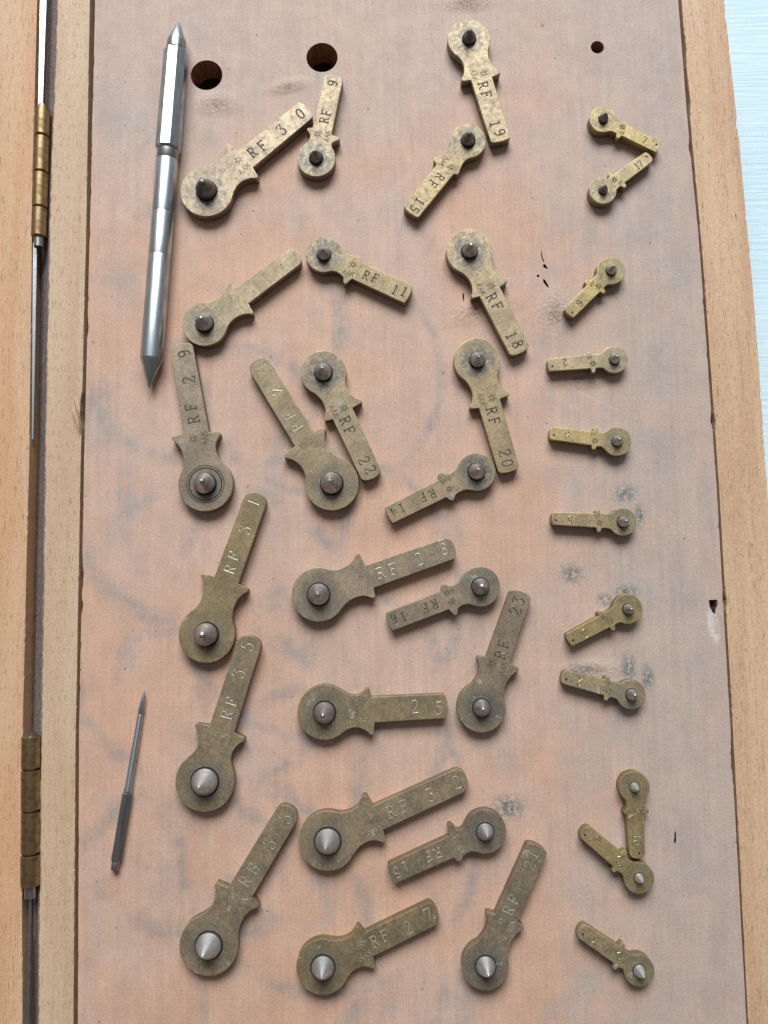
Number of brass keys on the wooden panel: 34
